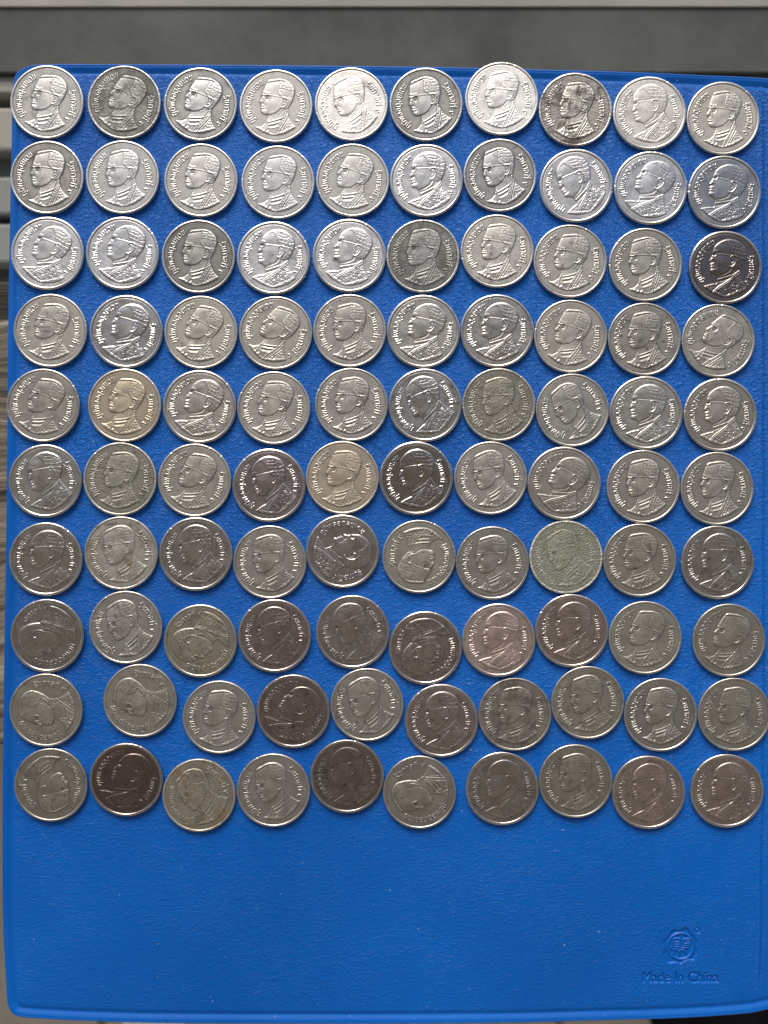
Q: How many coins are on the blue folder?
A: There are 100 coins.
